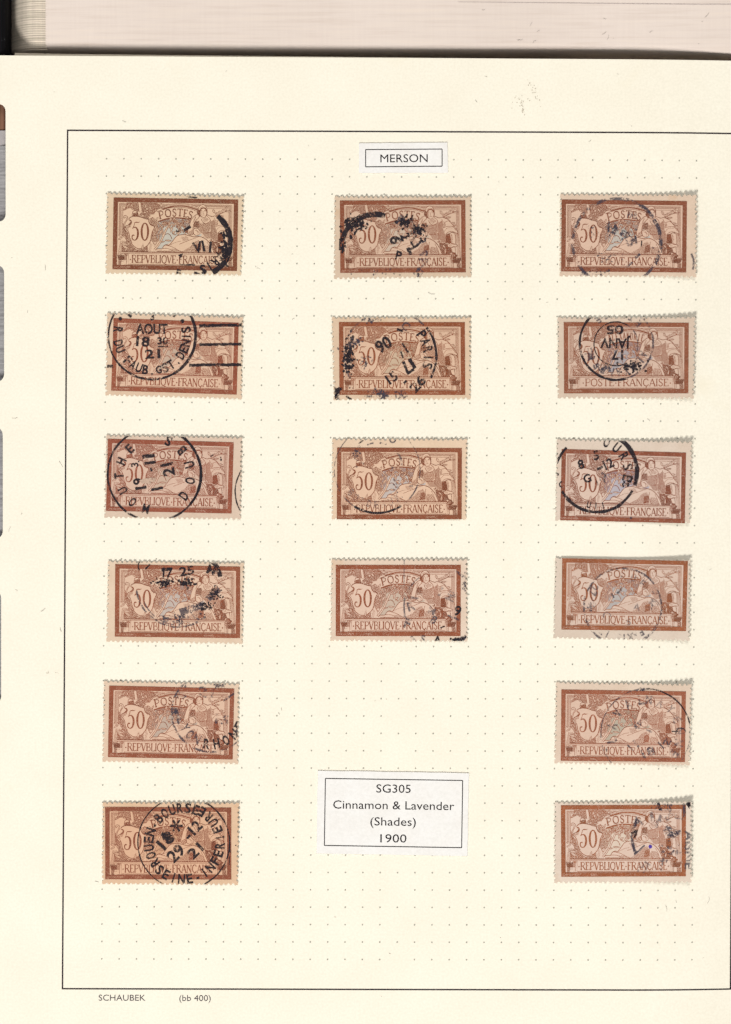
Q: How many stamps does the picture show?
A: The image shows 16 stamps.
